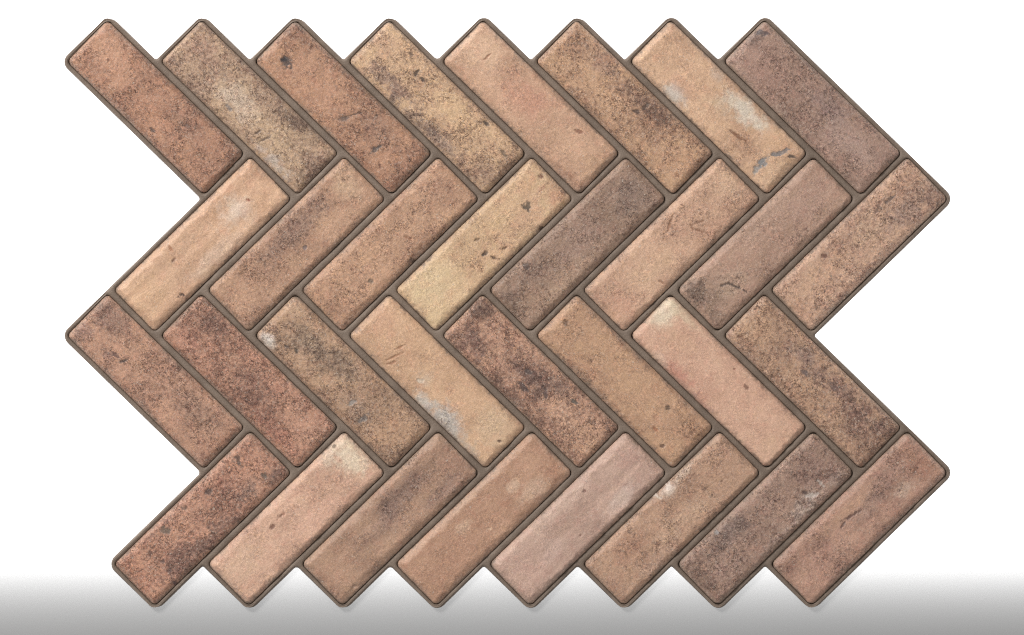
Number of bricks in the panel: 32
